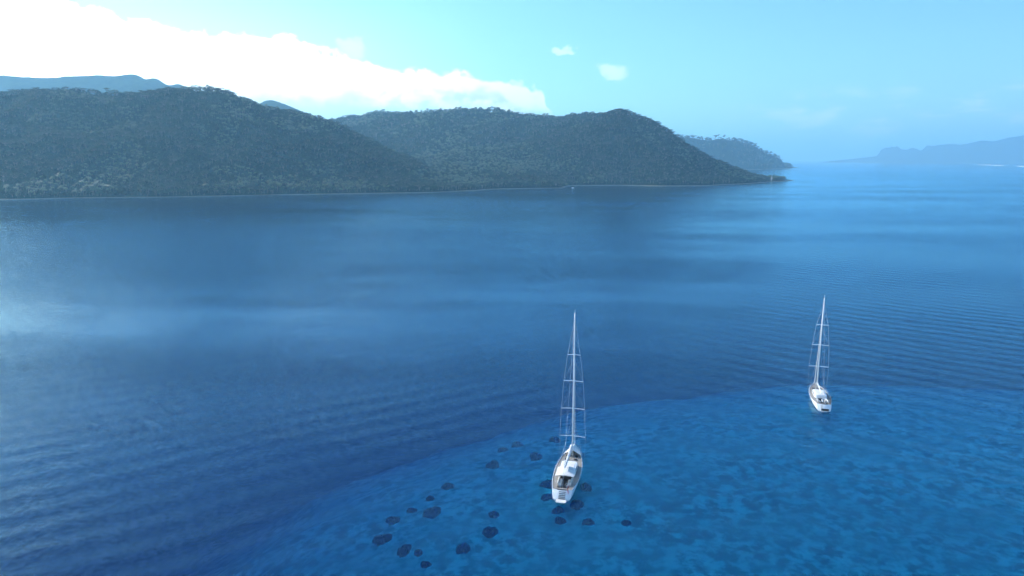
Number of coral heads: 25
